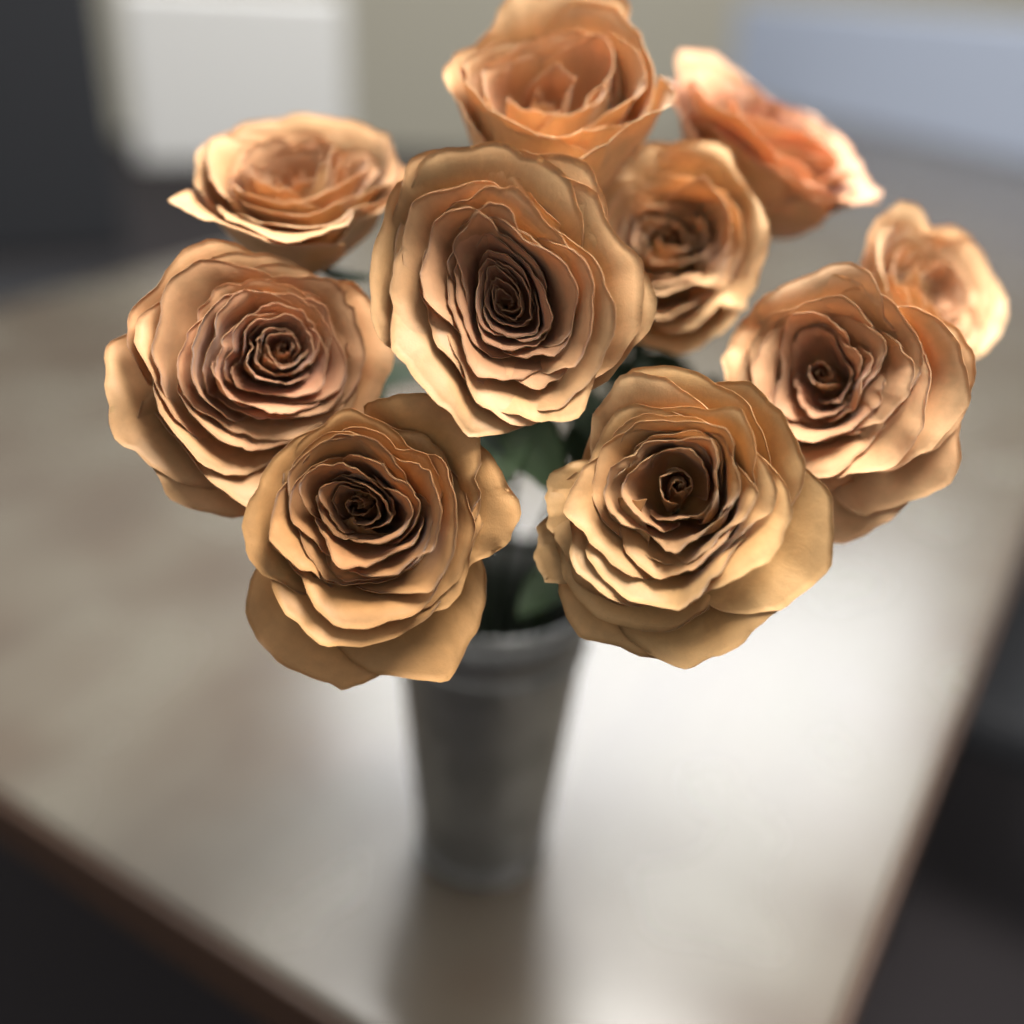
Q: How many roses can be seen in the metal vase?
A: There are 10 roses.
